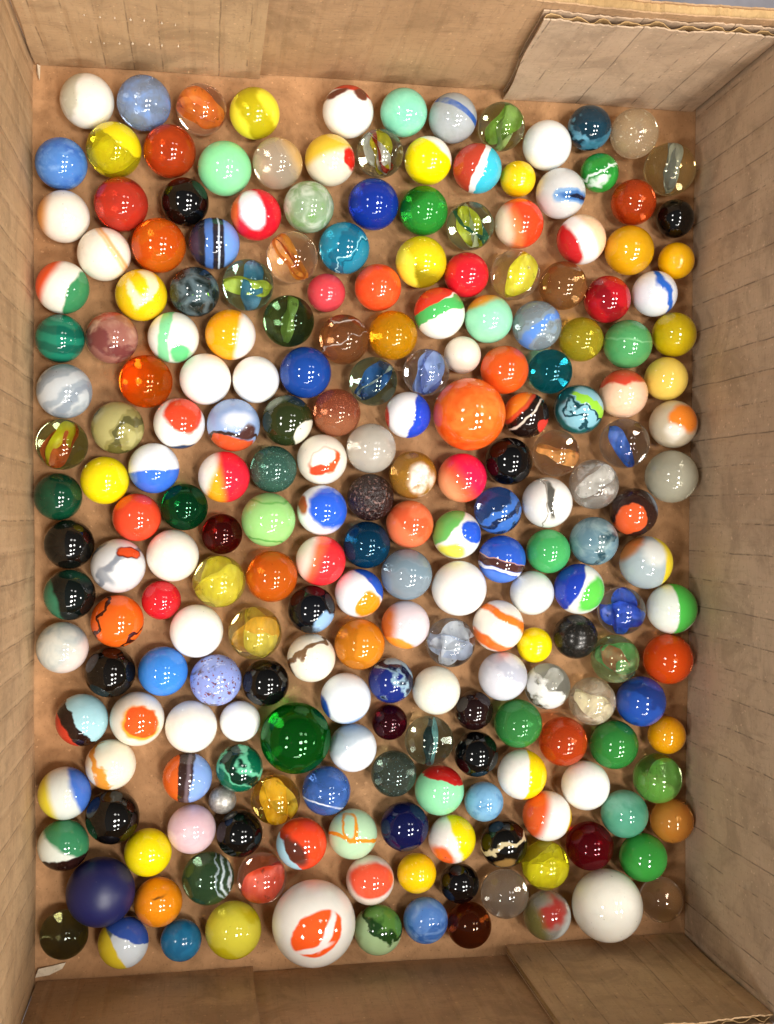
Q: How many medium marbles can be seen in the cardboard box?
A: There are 200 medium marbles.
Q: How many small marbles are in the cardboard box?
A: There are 18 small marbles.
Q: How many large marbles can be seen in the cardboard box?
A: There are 5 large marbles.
